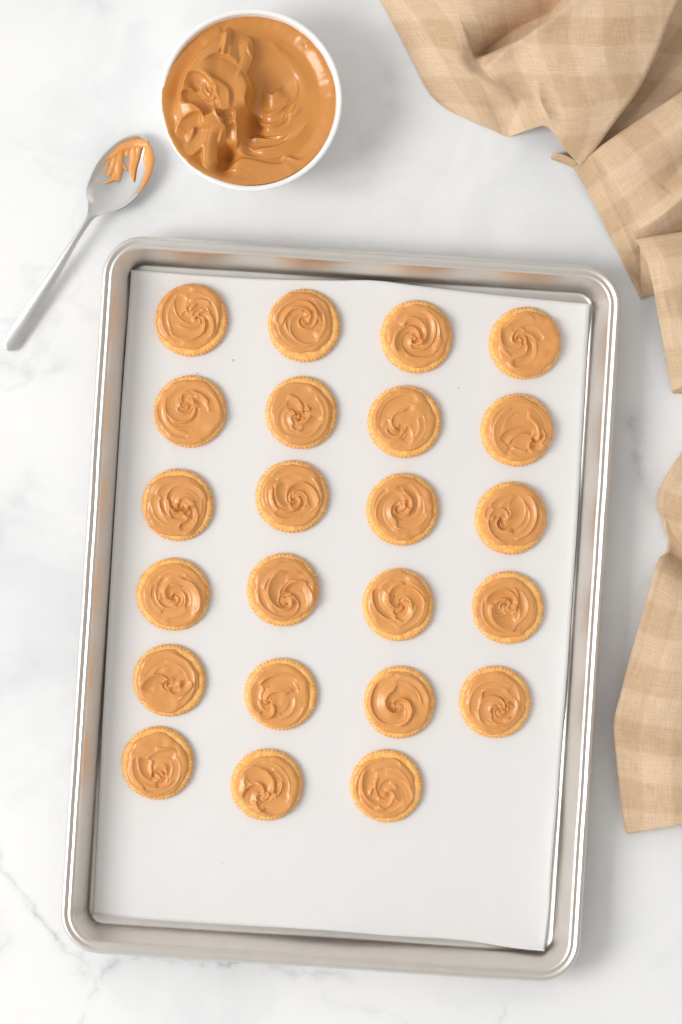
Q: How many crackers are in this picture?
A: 23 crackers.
